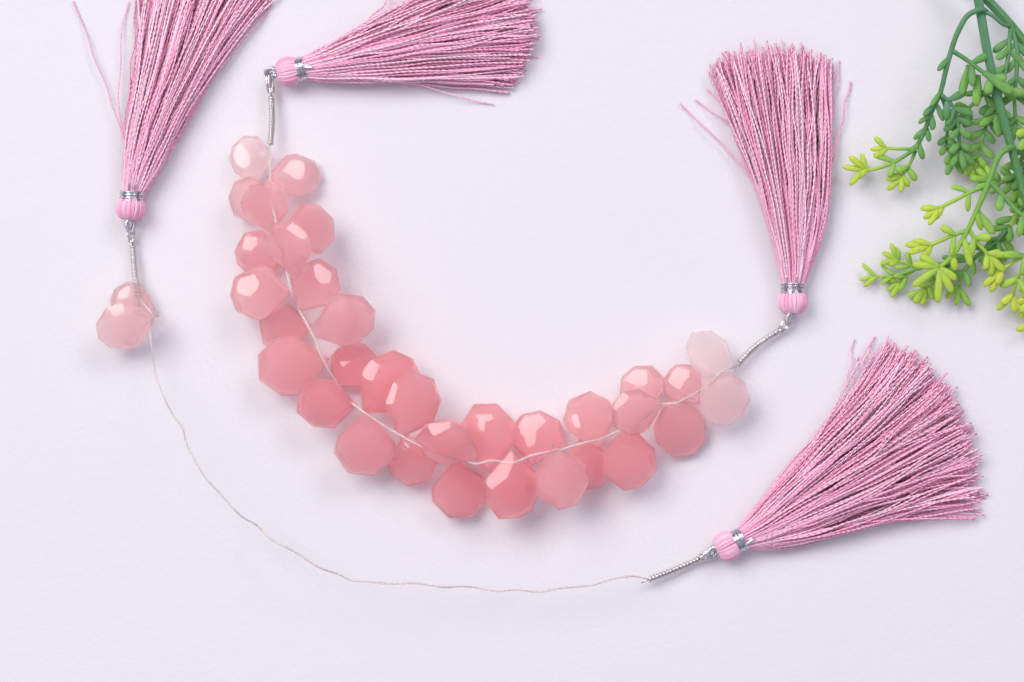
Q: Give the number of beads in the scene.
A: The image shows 35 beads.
